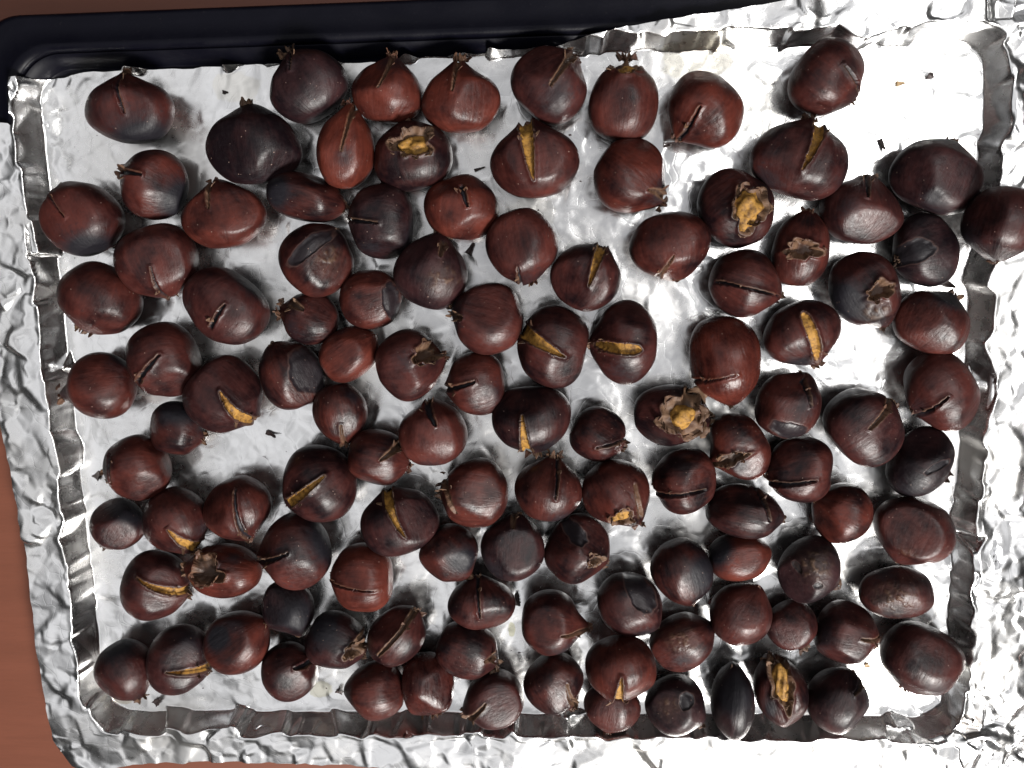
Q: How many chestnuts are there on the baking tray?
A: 114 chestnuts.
